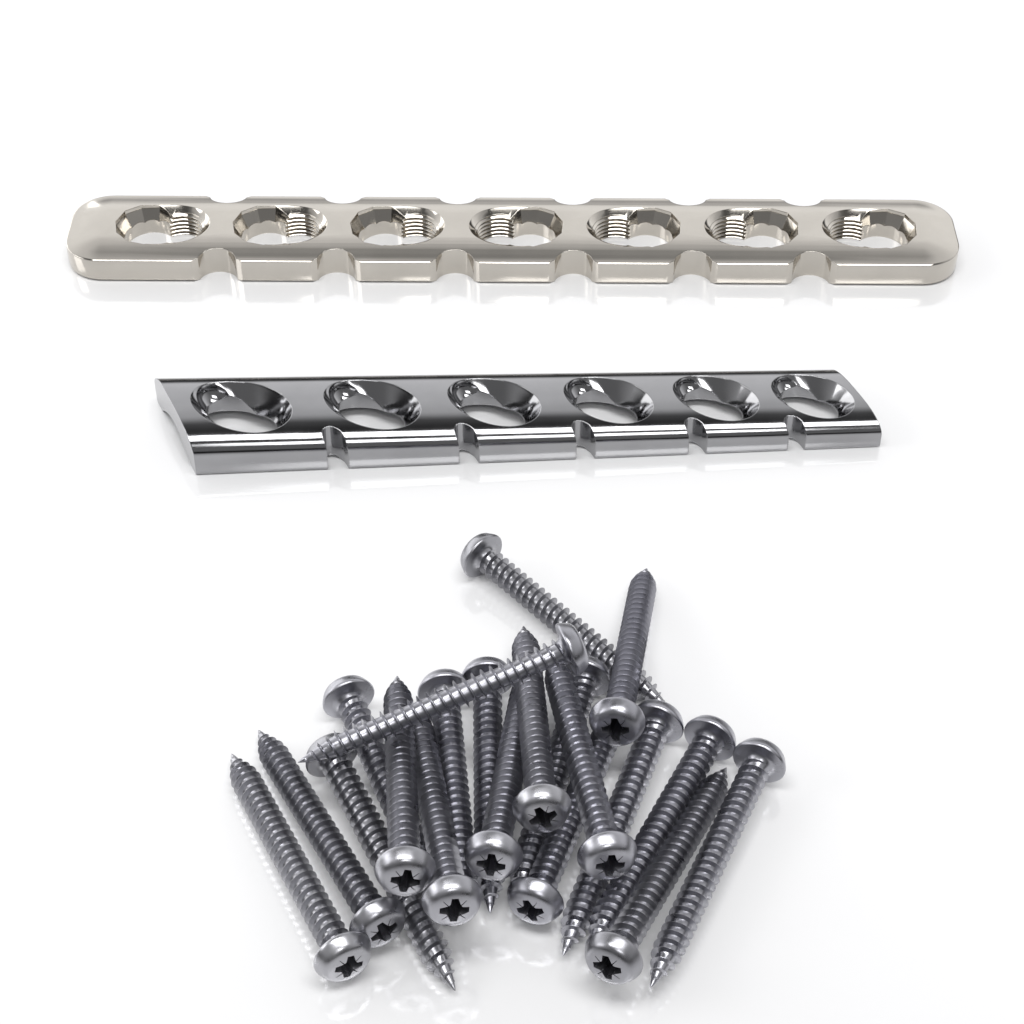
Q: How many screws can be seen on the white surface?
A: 20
